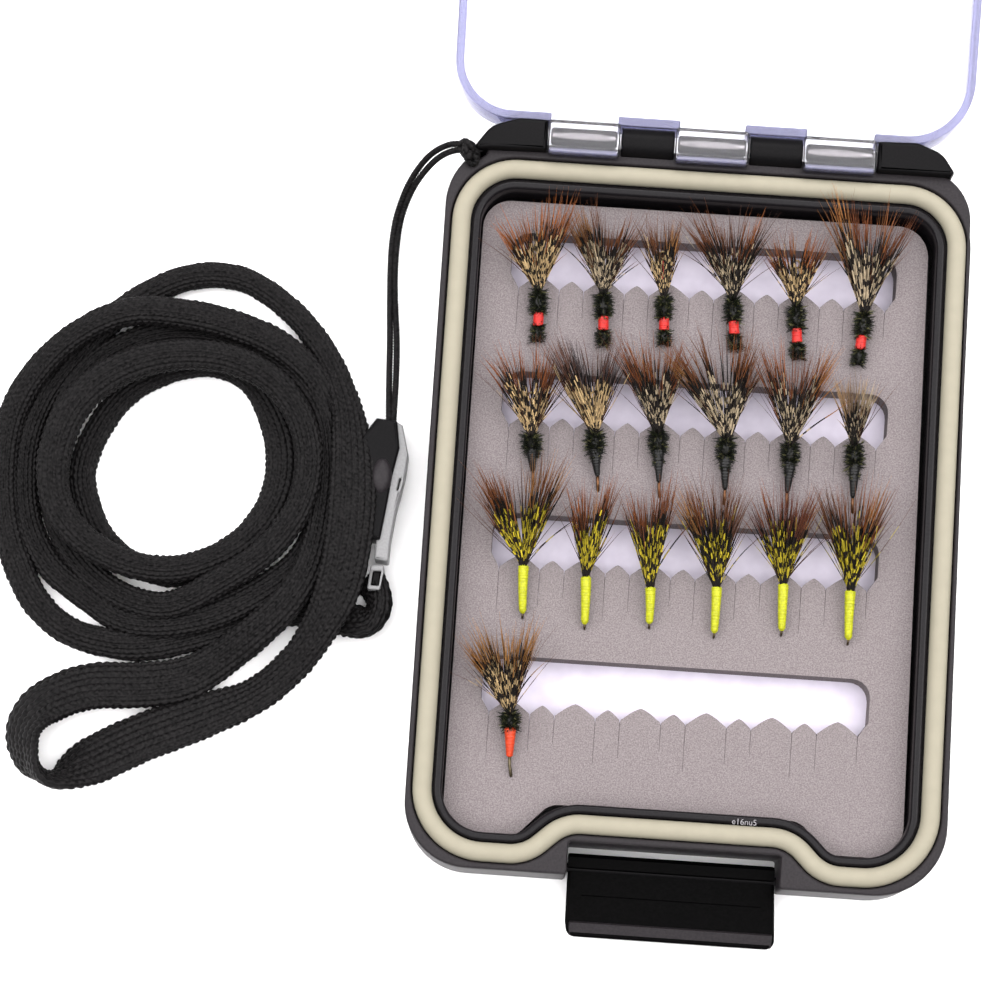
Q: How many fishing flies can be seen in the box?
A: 19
